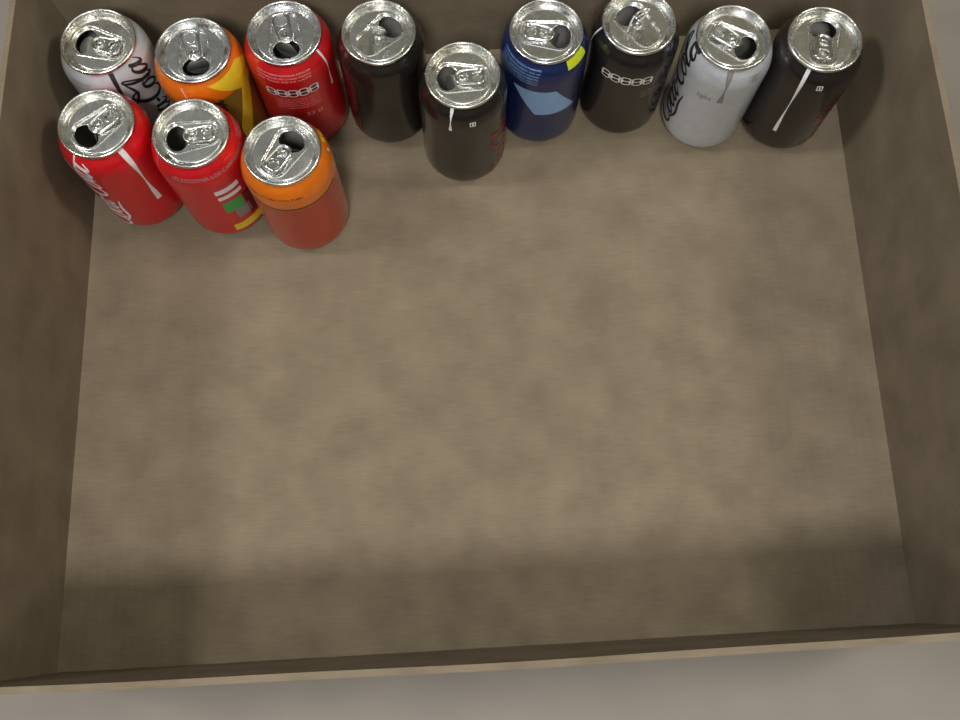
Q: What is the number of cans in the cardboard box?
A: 12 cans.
